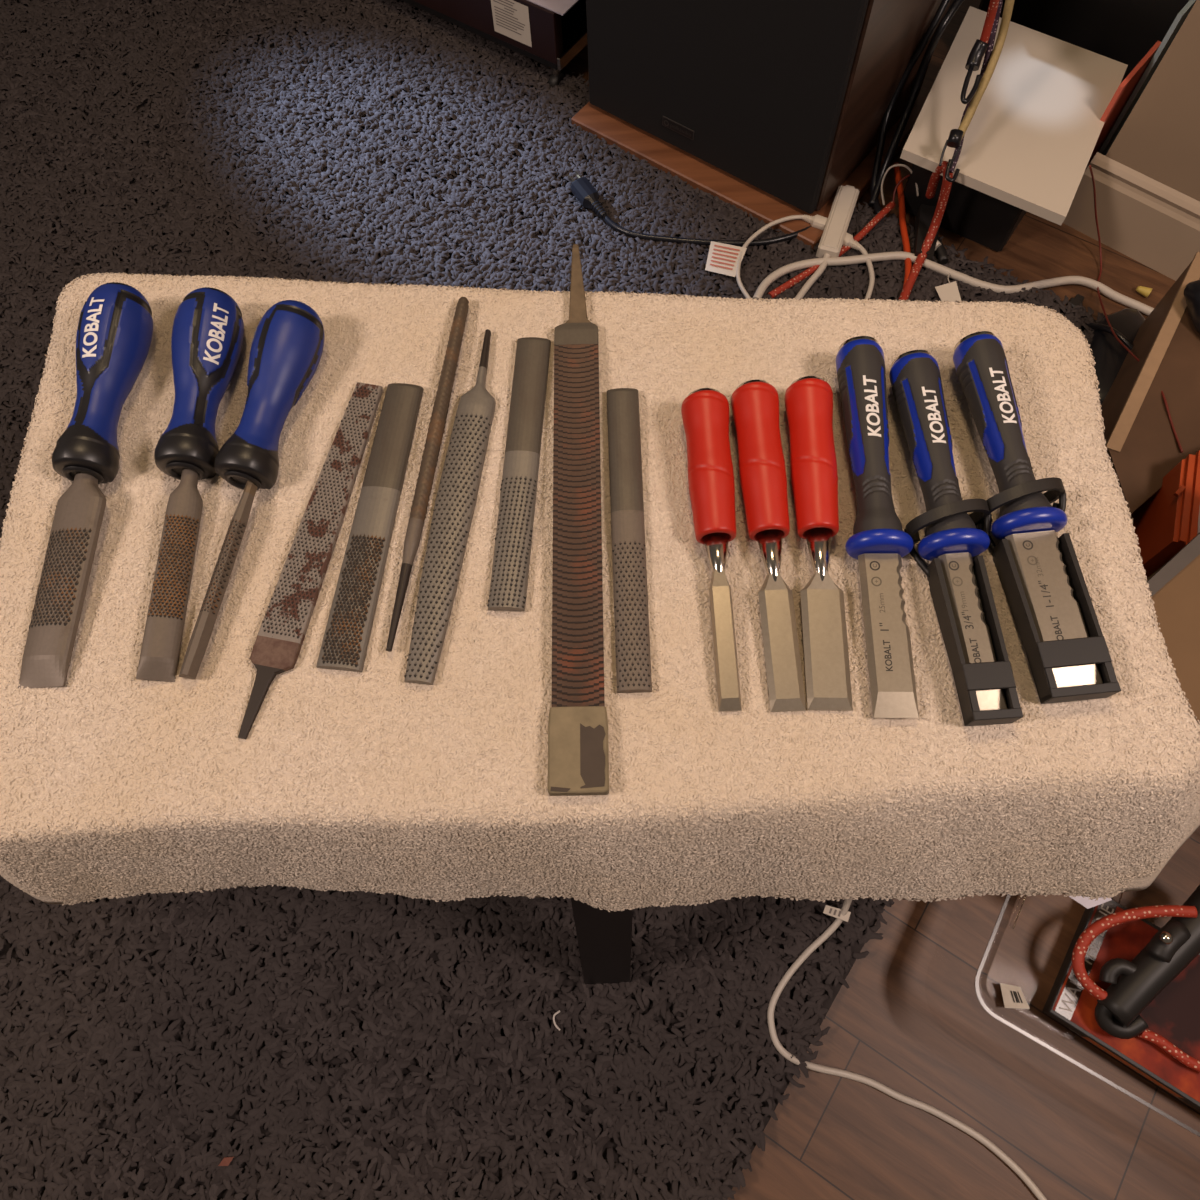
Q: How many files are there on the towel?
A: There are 10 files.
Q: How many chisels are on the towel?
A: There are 6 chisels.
